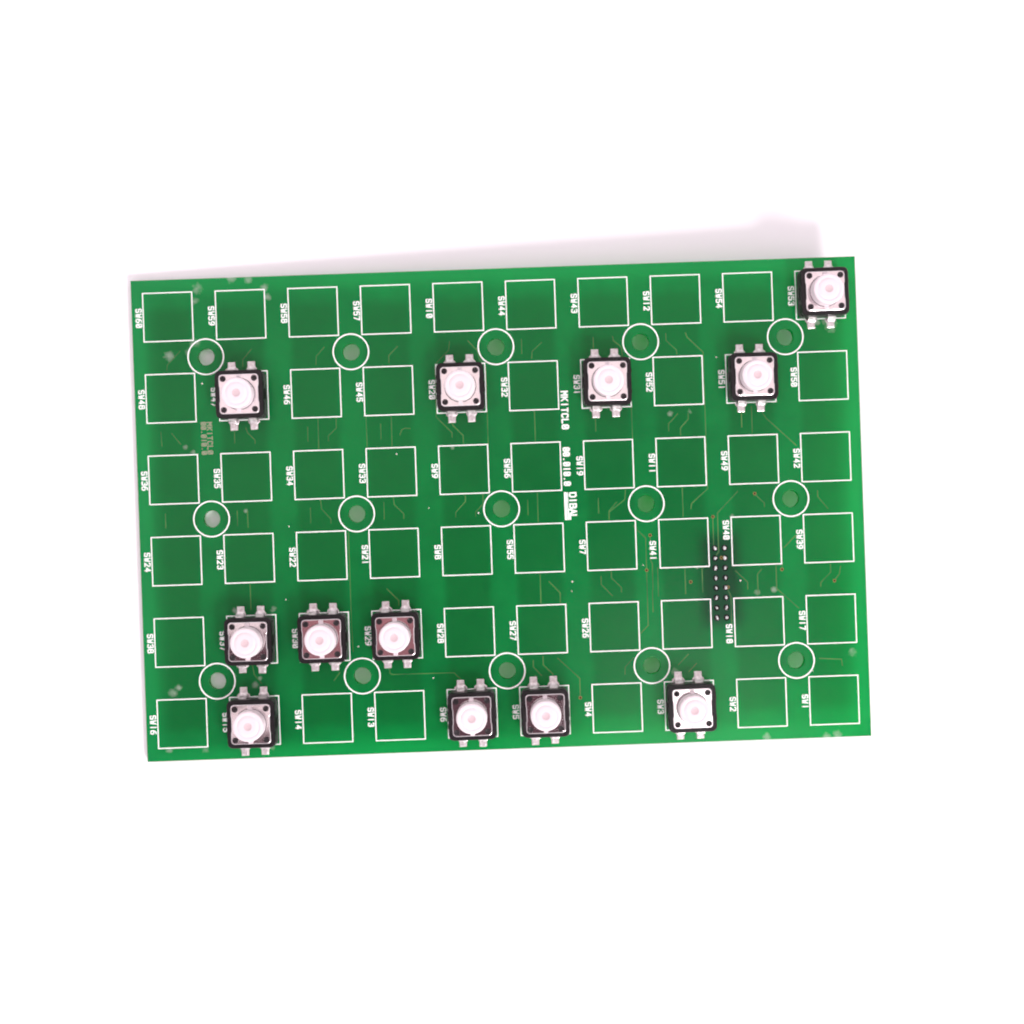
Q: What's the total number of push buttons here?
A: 12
